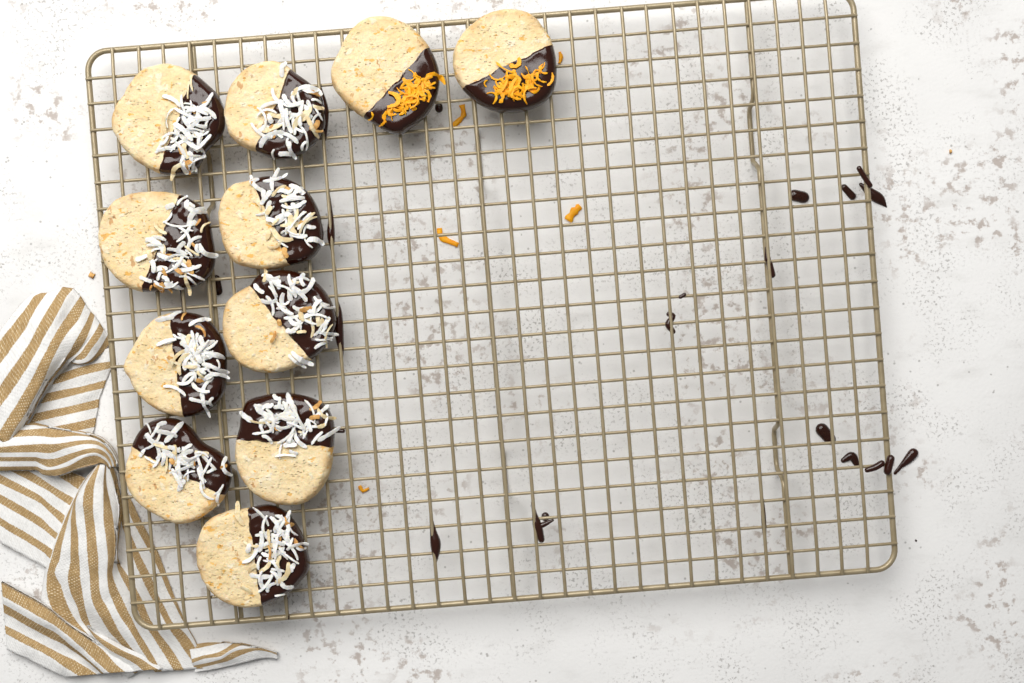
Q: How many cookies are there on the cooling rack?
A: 11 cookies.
